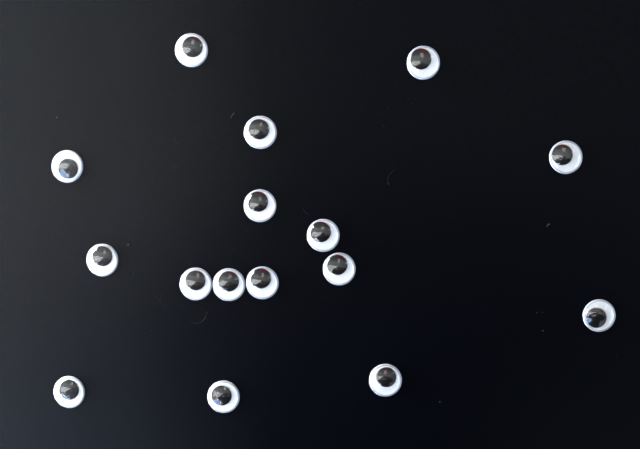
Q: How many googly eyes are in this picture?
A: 16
